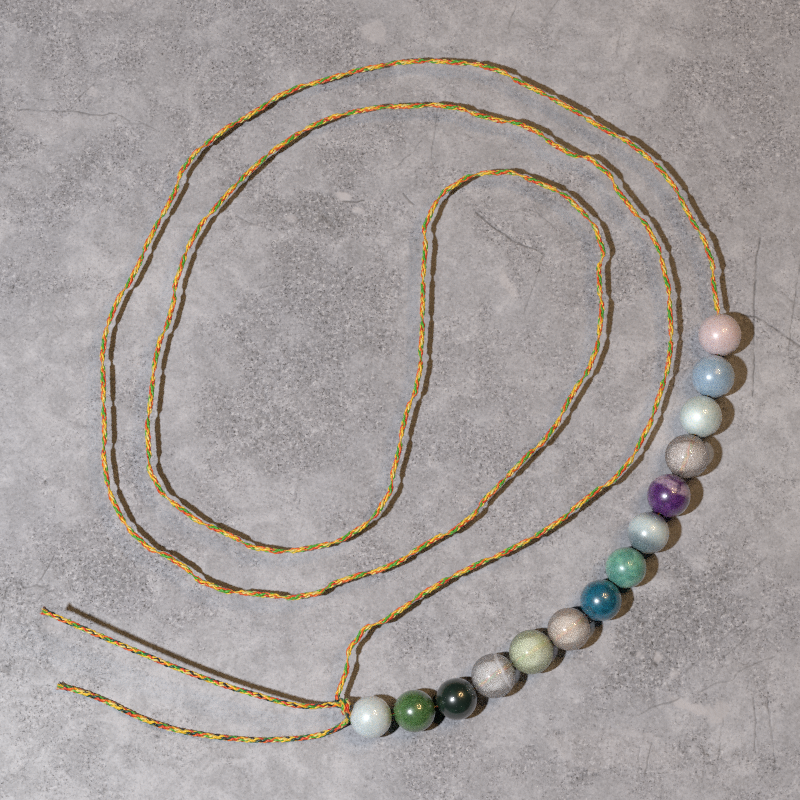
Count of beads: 14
